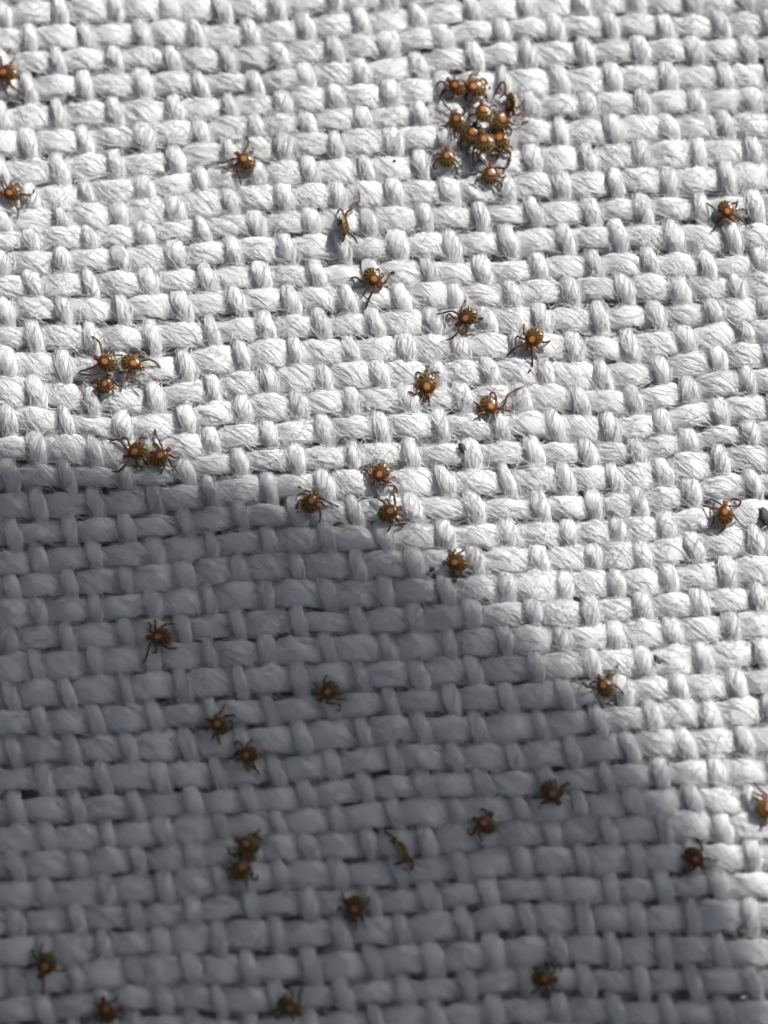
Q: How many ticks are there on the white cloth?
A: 48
